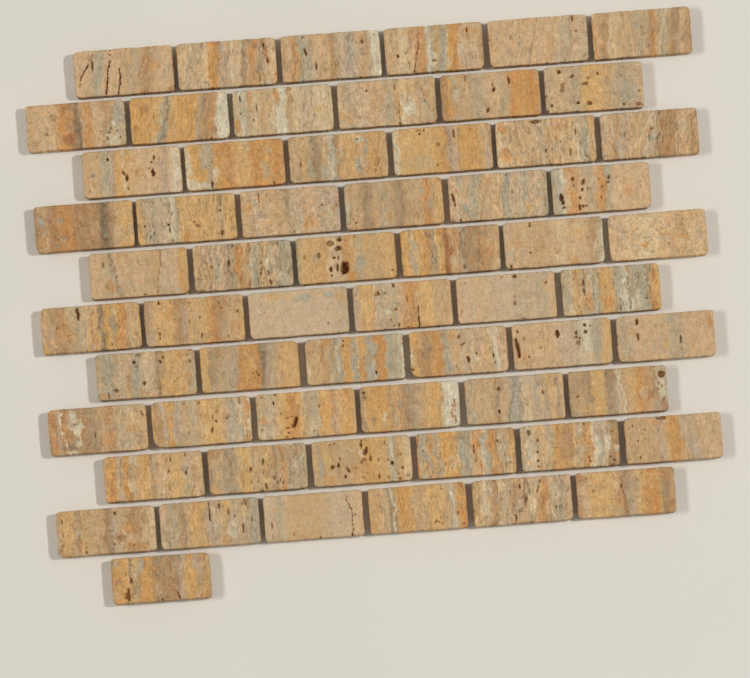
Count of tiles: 61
